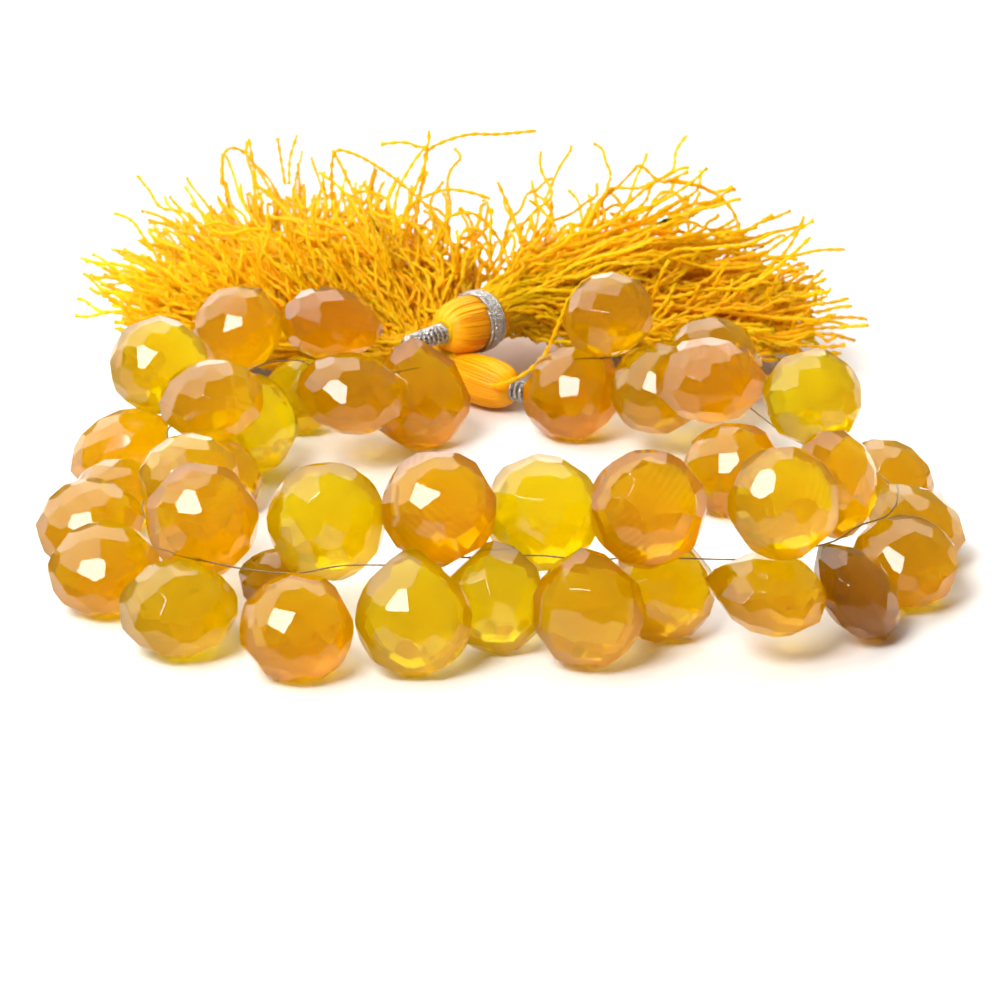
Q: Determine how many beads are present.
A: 40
